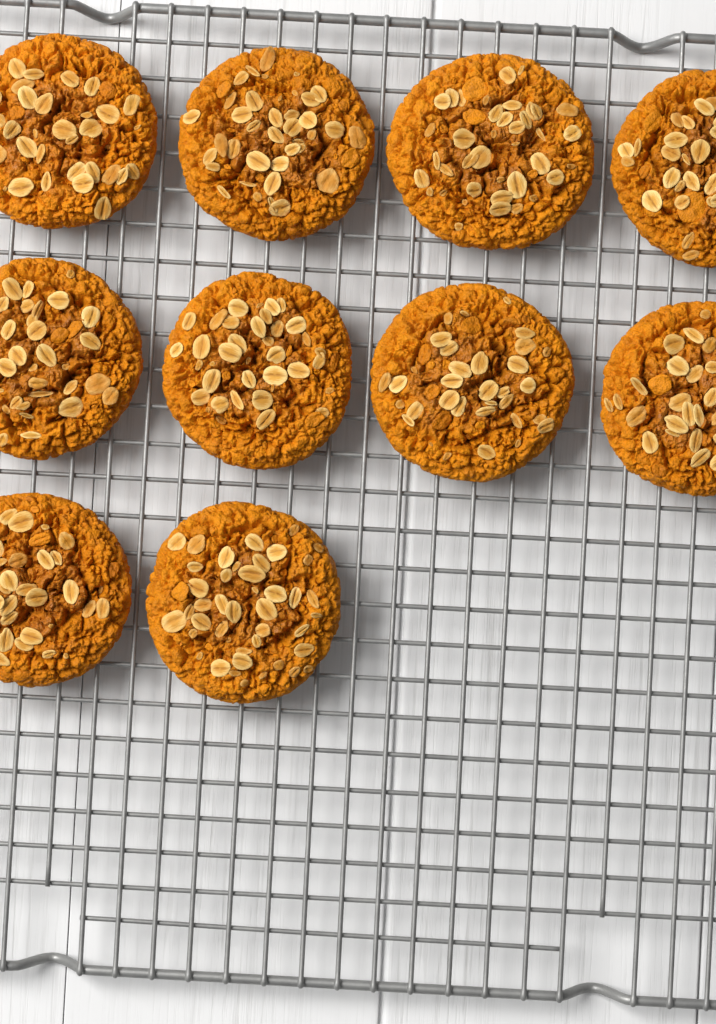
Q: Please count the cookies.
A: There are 10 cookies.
